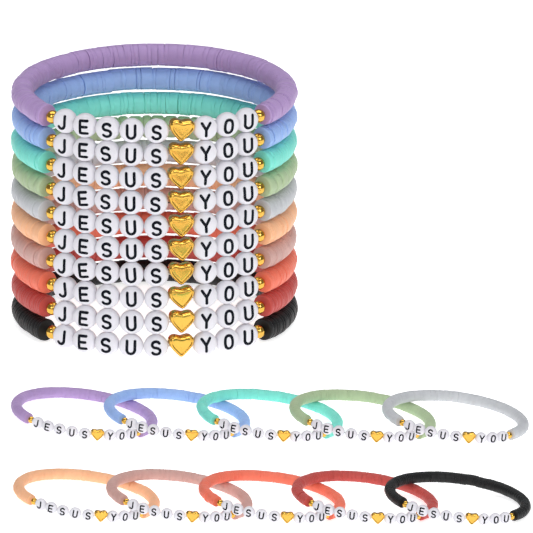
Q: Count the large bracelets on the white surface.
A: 10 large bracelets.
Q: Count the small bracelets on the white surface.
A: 10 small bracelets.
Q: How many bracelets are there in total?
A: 20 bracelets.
